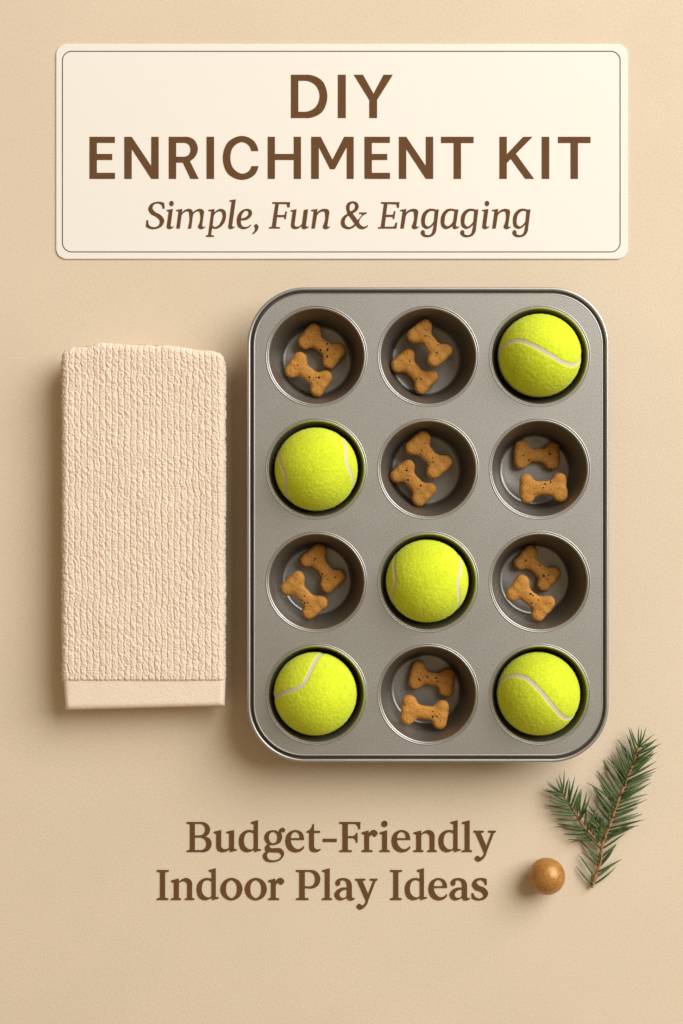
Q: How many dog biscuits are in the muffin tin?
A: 14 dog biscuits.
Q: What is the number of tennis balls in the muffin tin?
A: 5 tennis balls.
